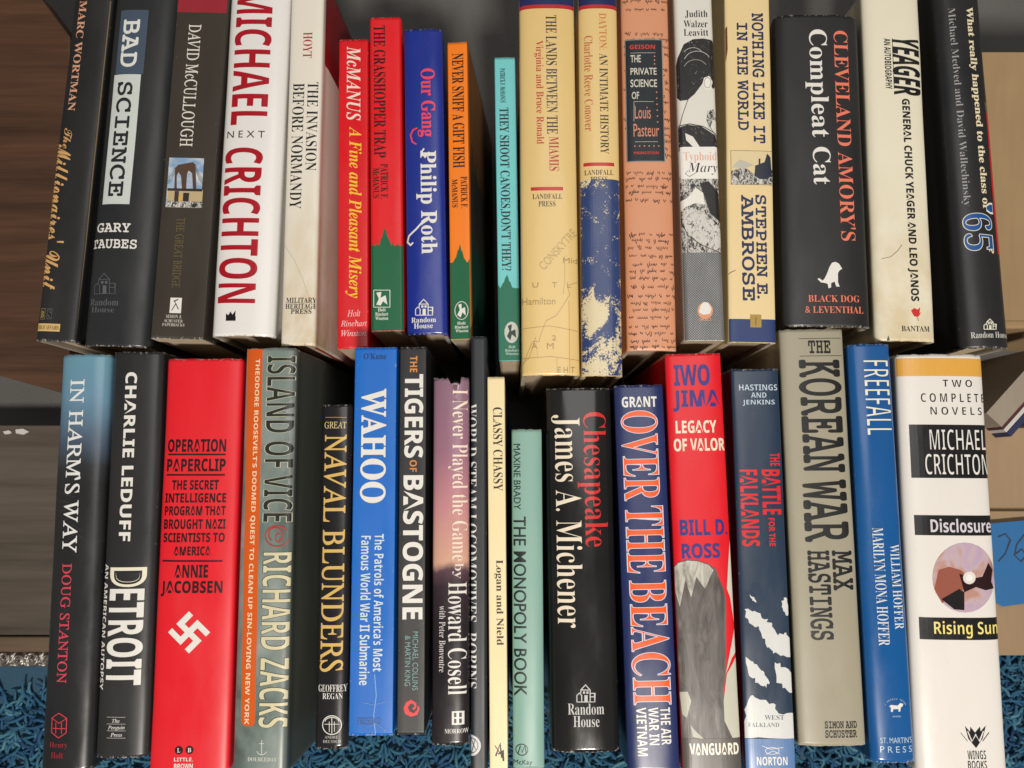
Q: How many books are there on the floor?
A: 36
